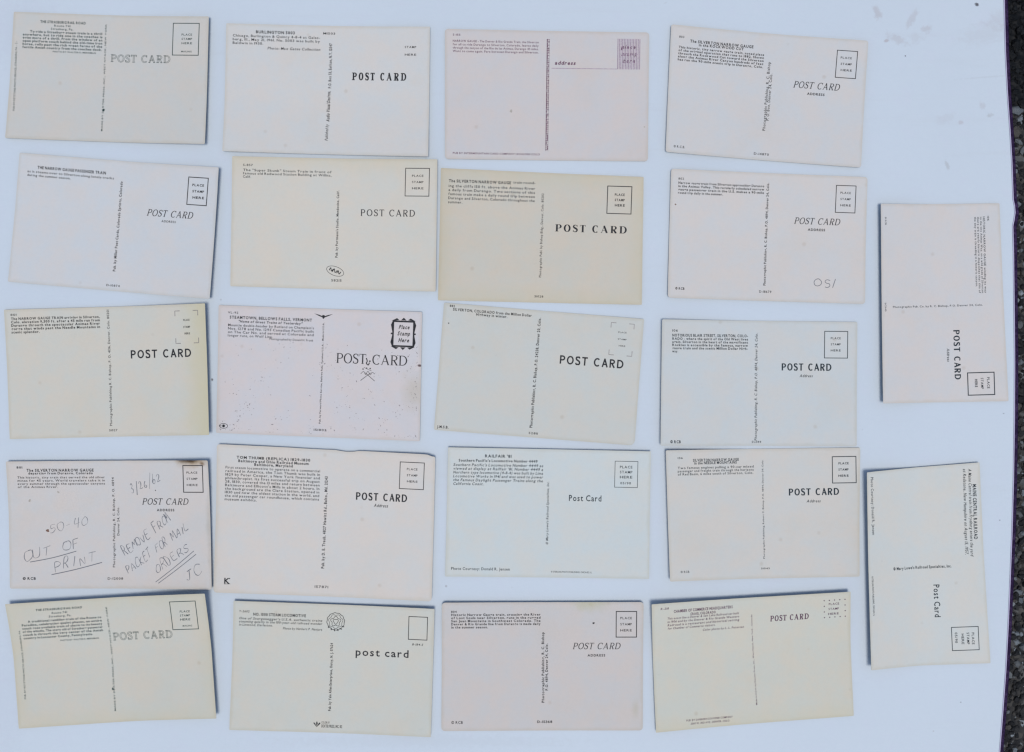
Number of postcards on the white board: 22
